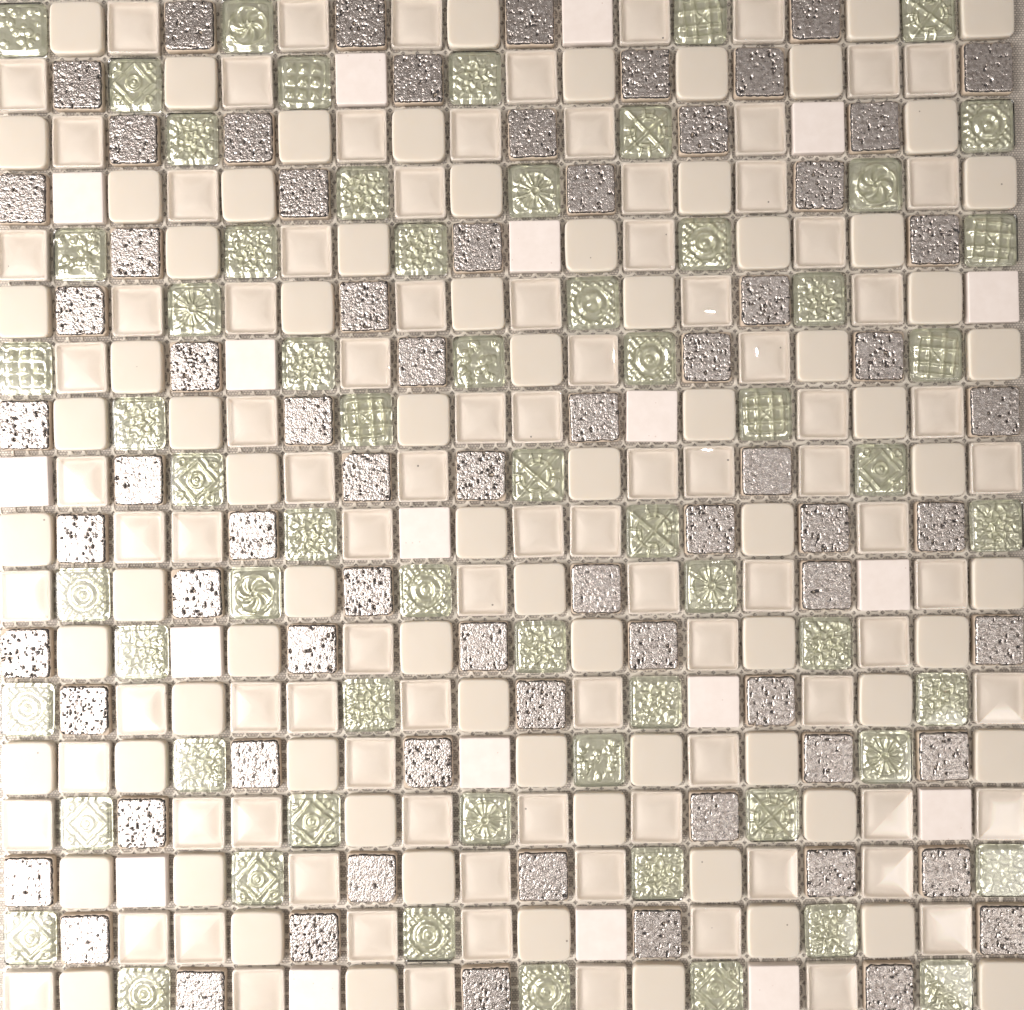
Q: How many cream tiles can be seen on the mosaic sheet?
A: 171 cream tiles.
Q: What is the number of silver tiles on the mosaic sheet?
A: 71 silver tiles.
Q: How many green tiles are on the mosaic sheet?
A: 63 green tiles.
